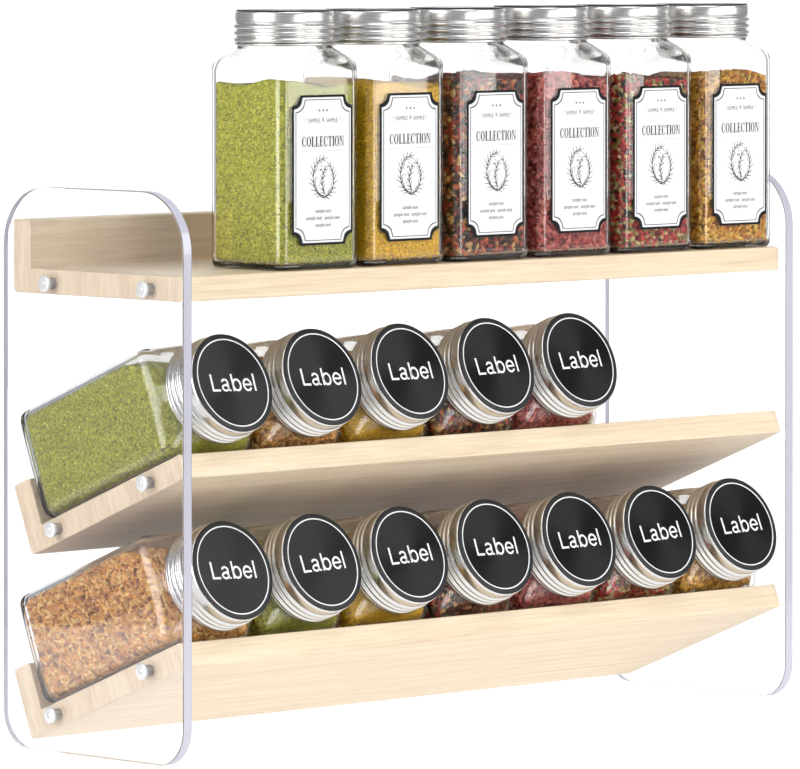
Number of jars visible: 18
